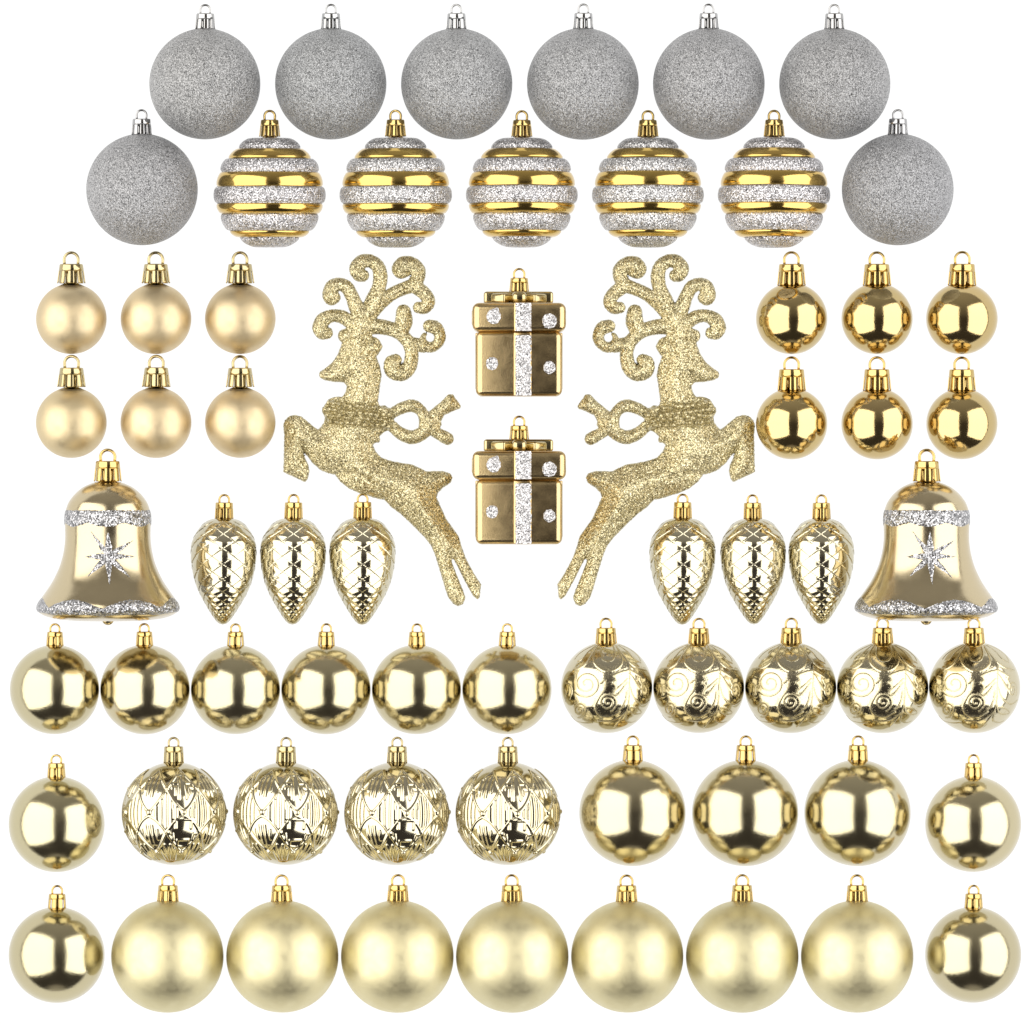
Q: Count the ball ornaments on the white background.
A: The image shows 54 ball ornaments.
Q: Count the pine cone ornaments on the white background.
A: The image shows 6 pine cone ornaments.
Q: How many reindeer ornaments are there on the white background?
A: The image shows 2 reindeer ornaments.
